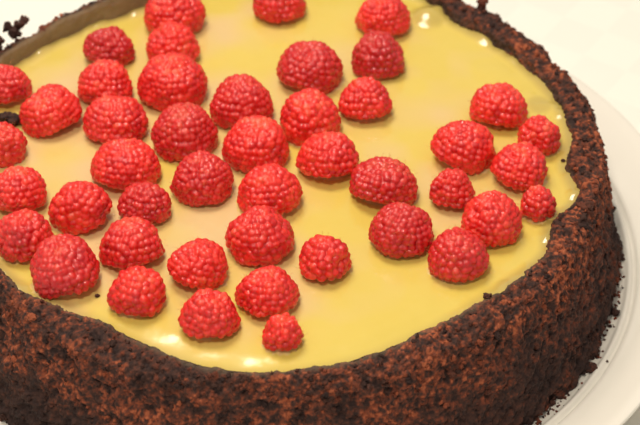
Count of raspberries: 45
